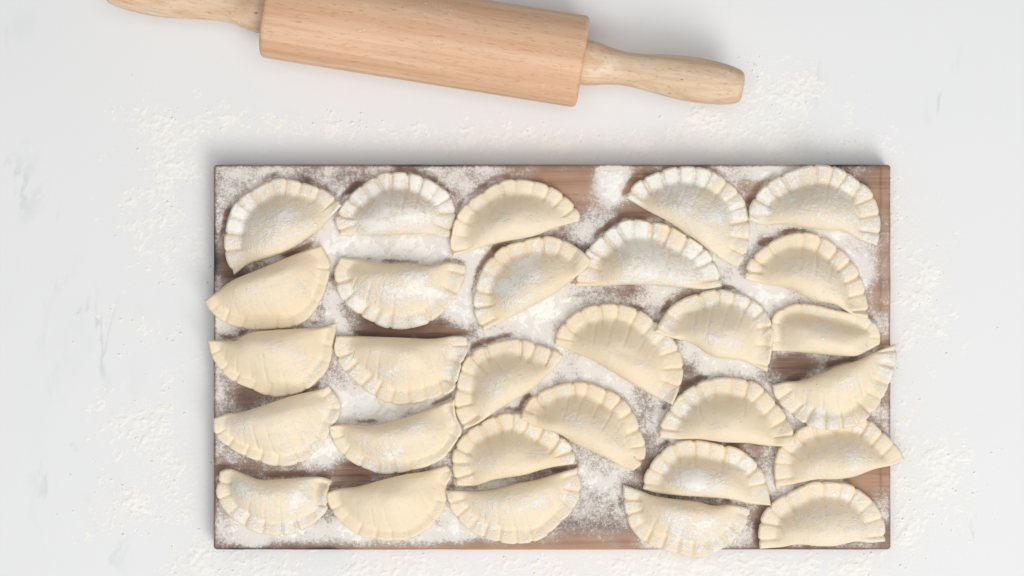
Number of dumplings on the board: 29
